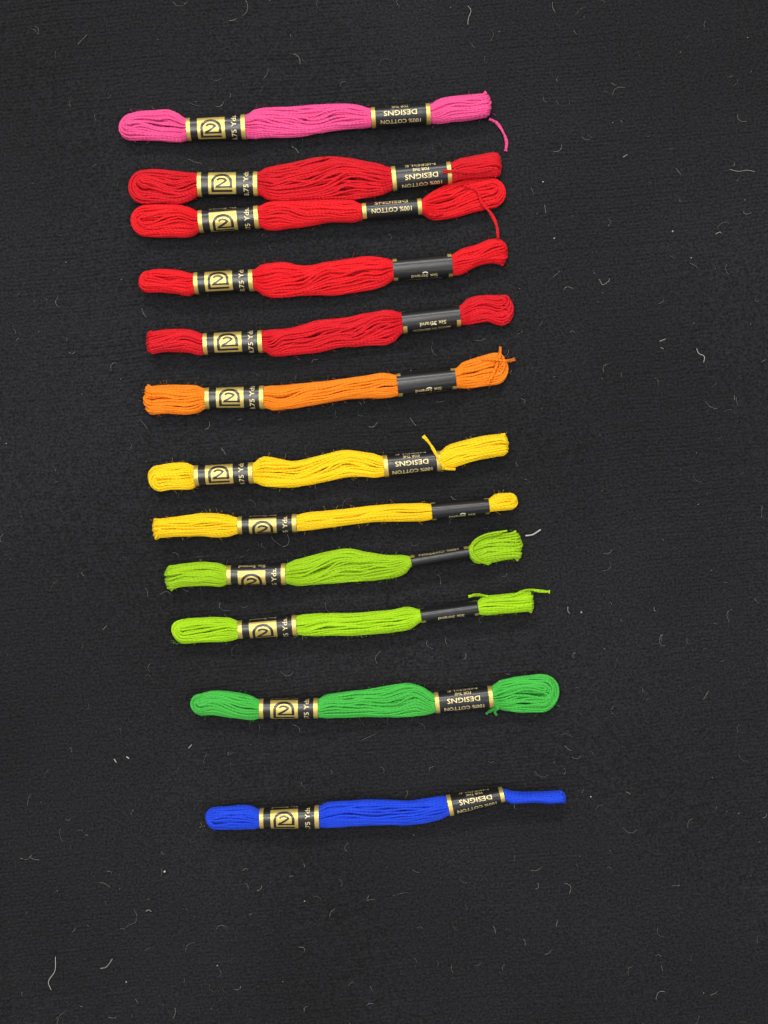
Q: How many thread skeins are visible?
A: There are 12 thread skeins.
